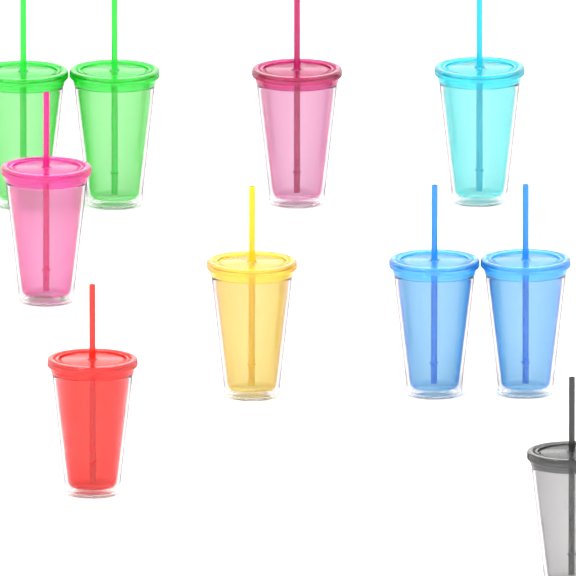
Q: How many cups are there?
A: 10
